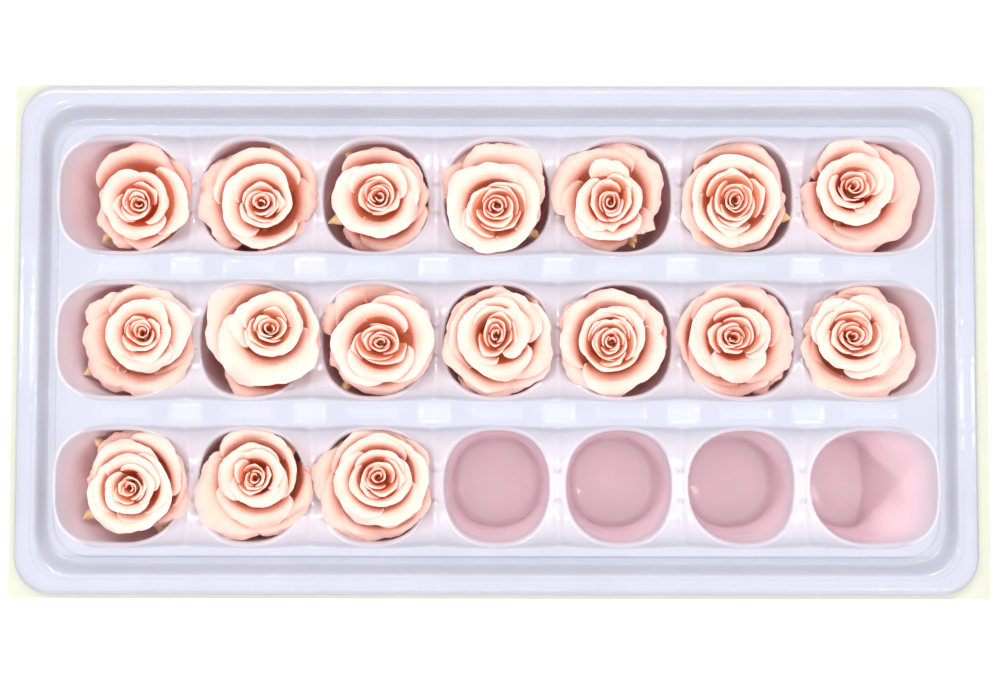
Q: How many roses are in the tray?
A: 17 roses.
